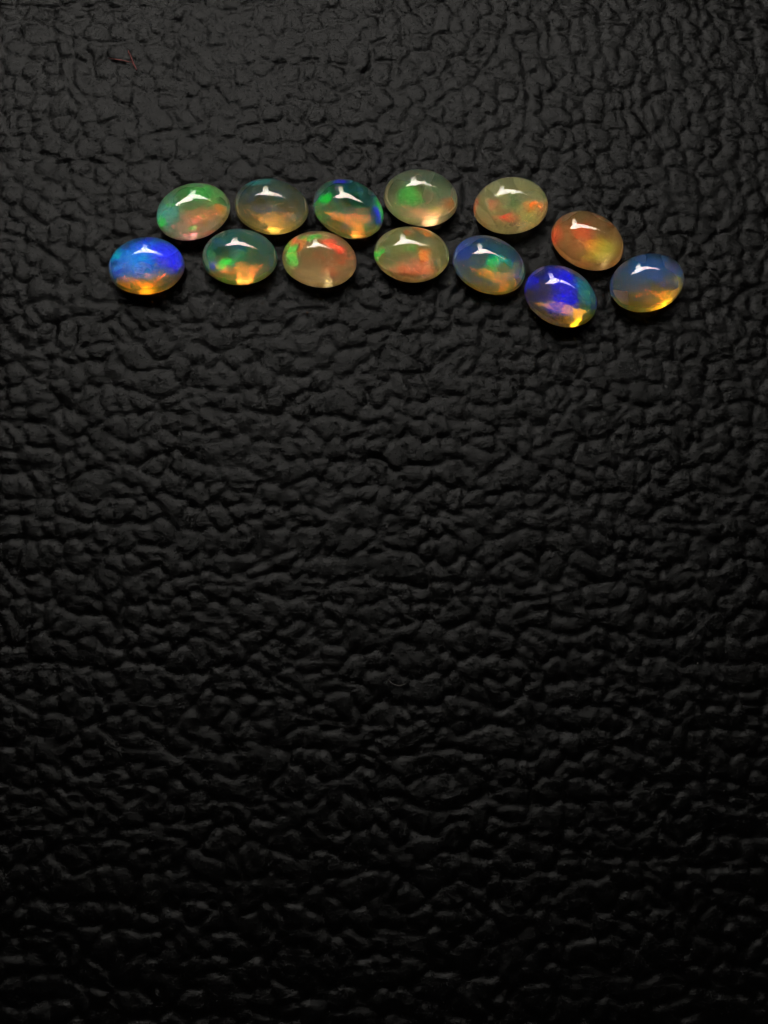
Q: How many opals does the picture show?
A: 13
